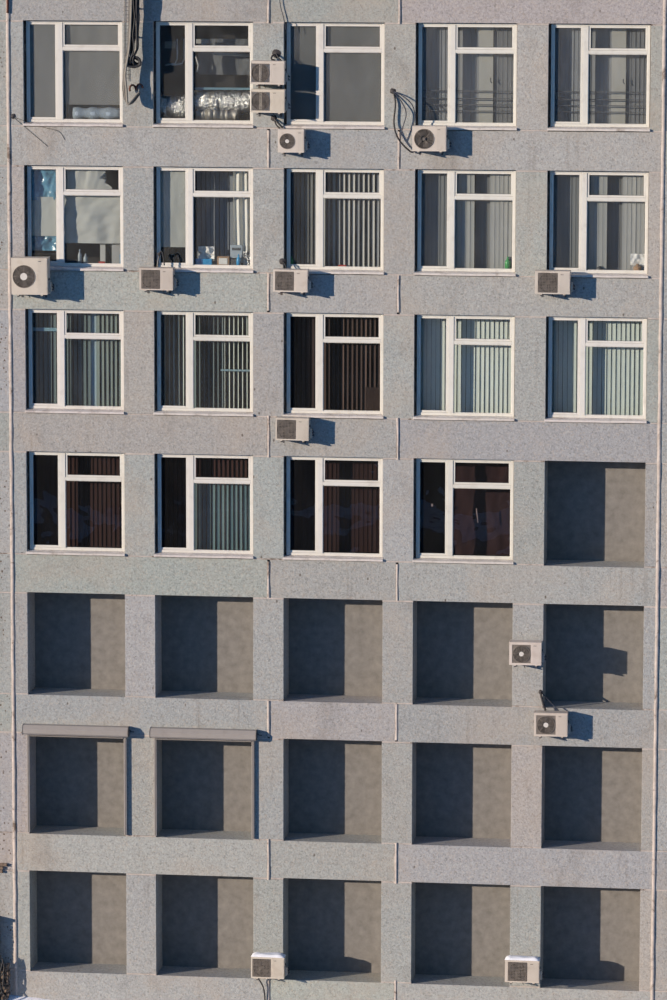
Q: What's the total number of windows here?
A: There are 19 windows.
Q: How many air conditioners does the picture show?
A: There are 13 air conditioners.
